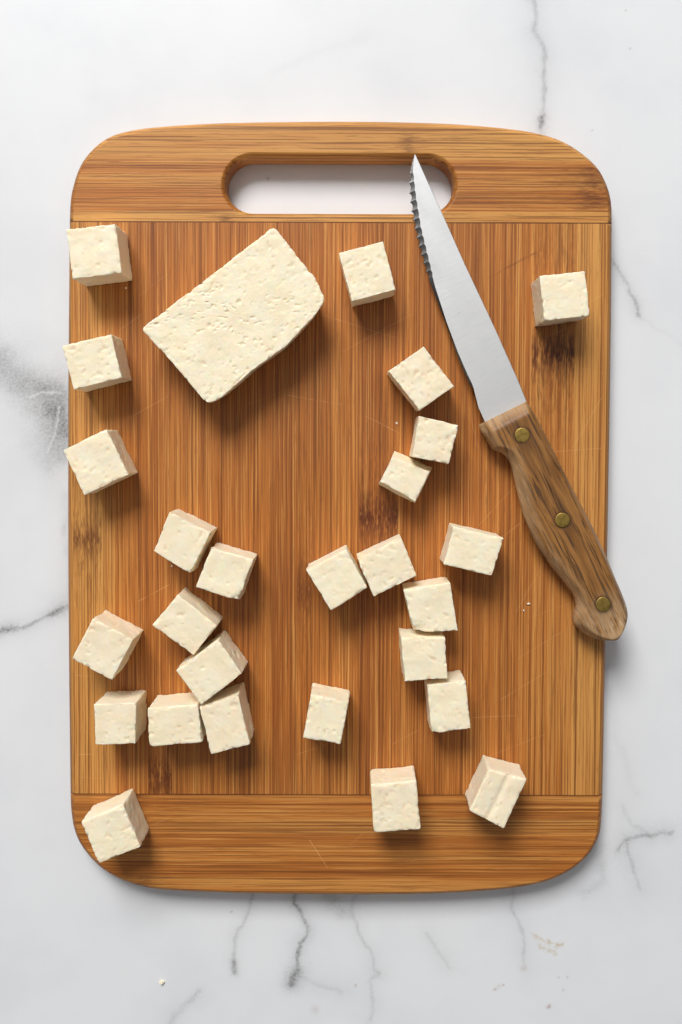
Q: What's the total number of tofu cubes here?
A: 26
